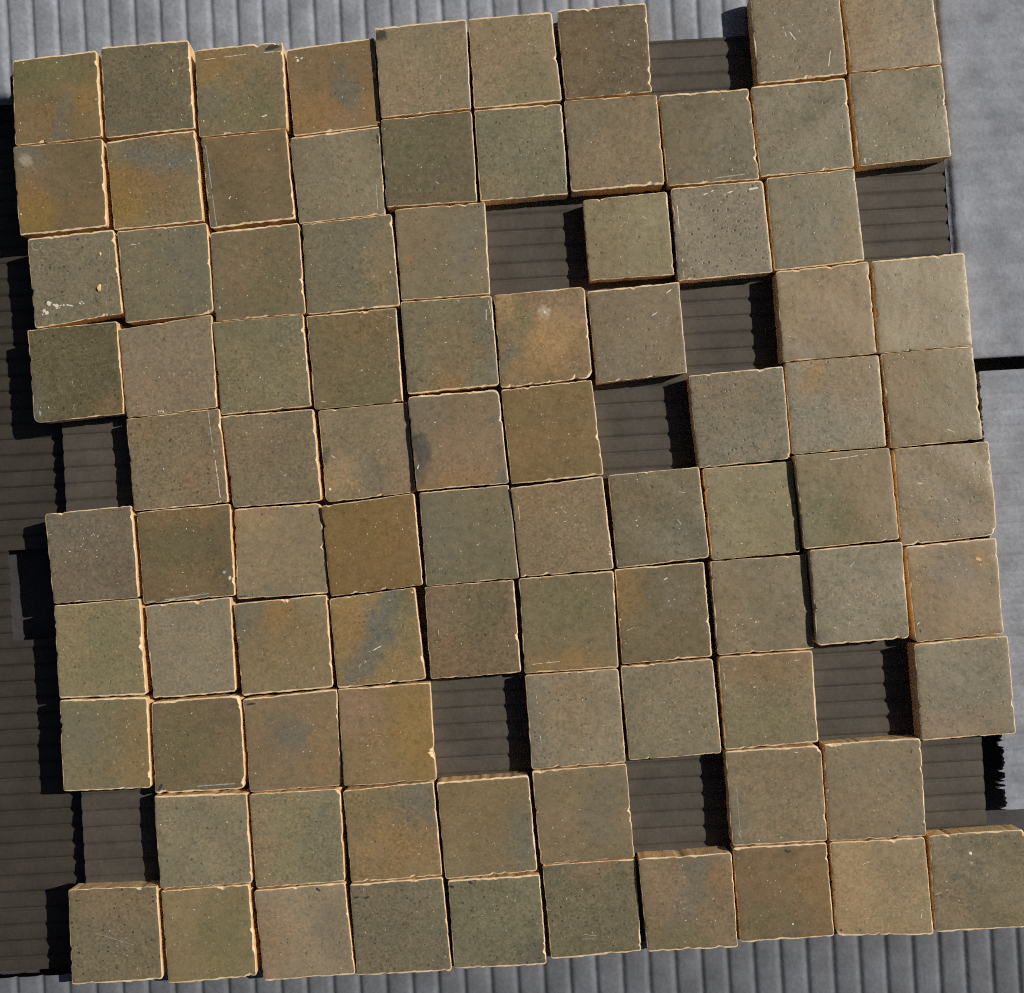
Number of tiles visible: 89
